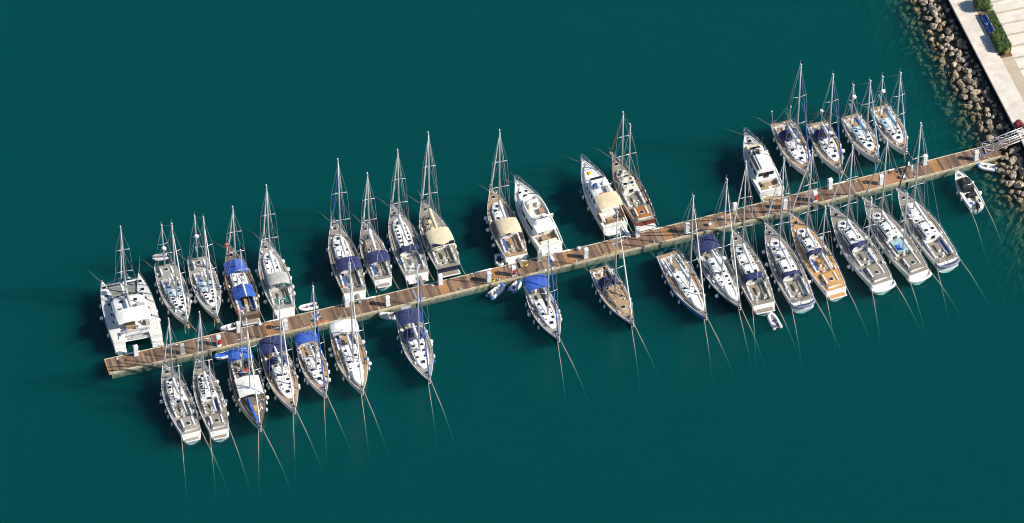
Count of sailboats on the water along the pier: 32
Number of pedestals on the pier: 21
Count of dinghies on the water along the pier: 10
